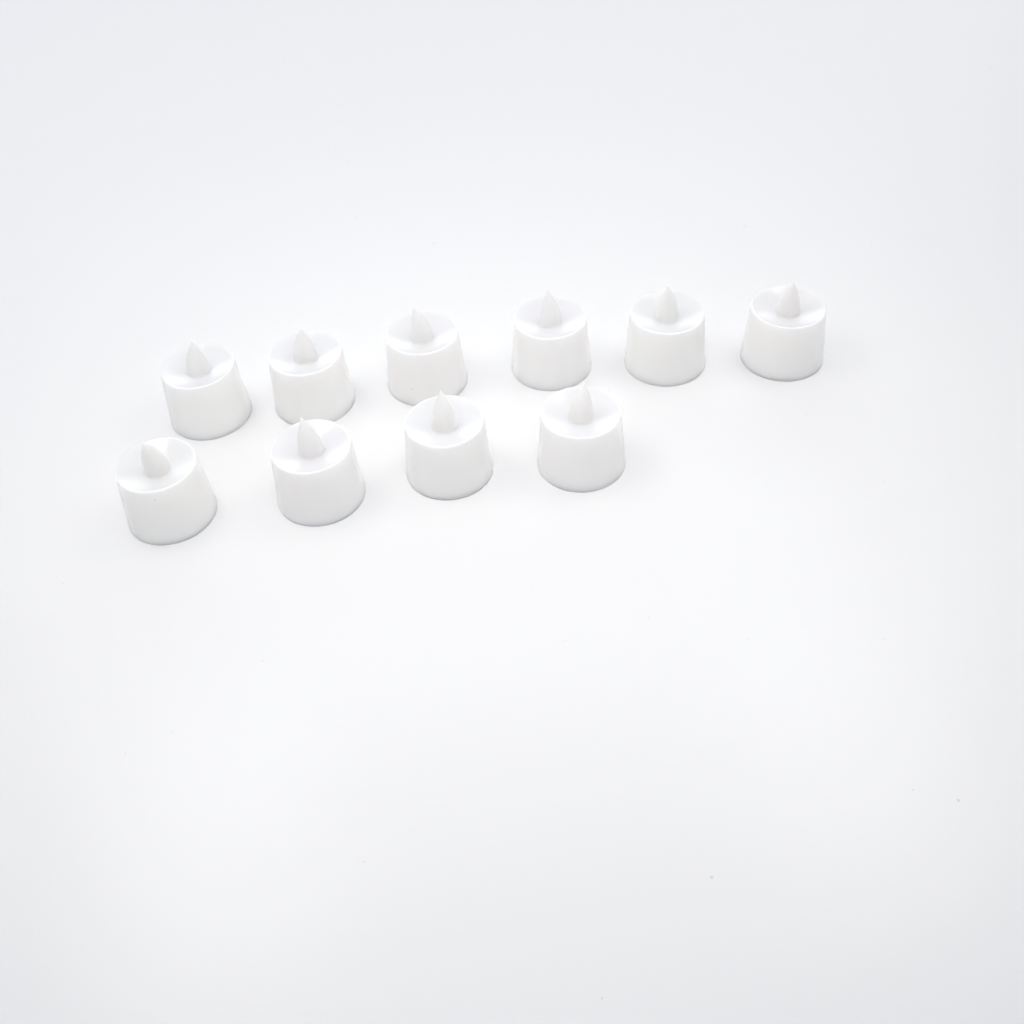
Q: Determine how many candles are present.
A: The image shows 10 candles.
